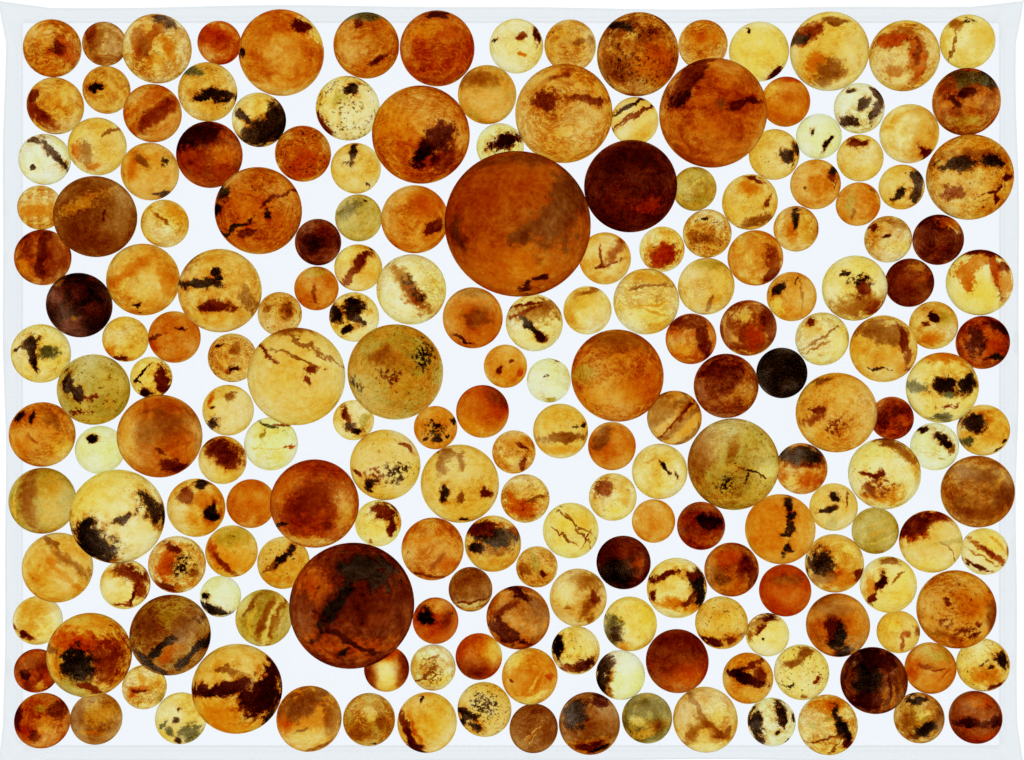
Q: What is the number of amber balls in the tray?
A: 200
